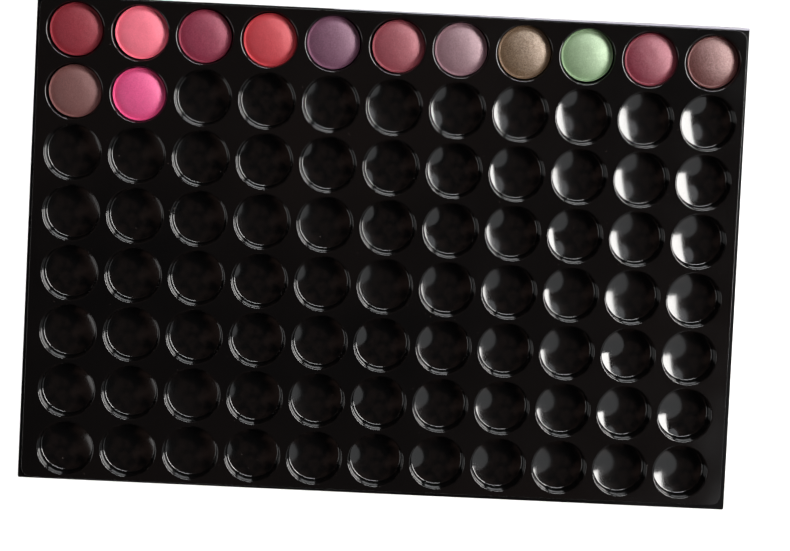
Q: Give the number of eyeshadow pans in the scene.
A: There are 13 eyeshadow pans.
